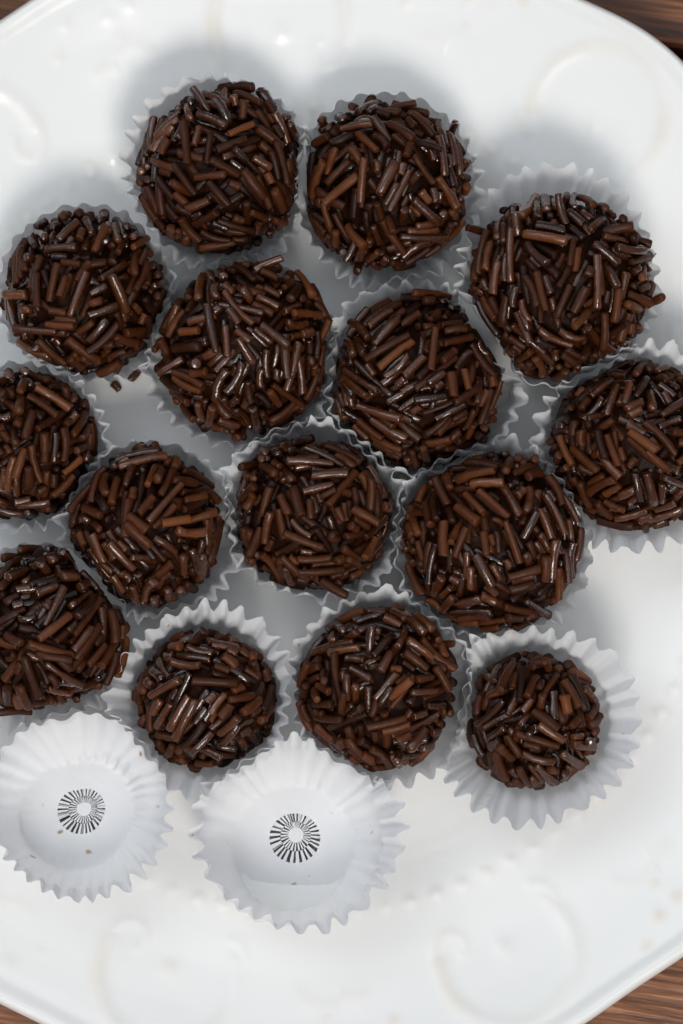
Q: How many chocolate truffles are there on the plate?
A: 15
